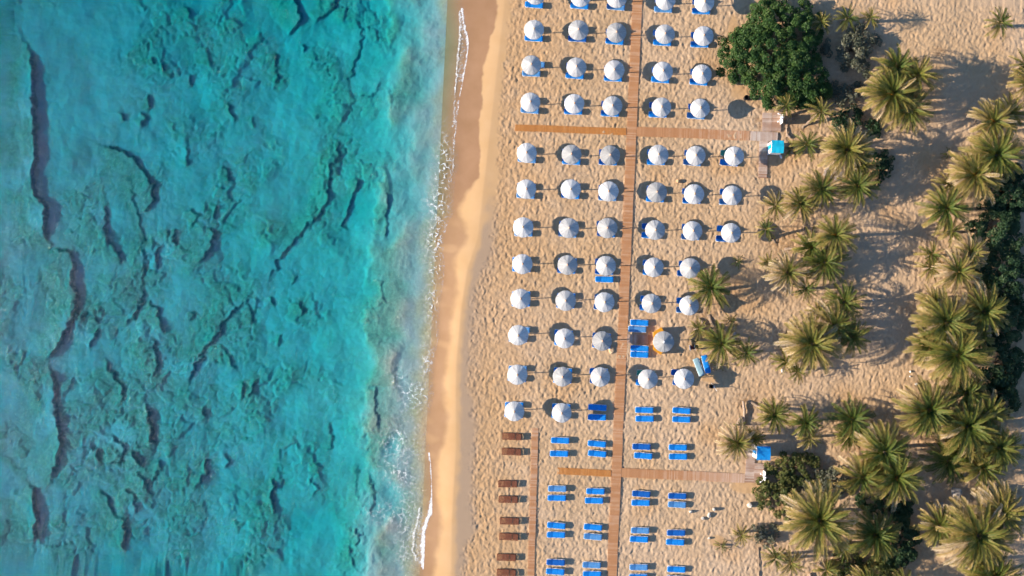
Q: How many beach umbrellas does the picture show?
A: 59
